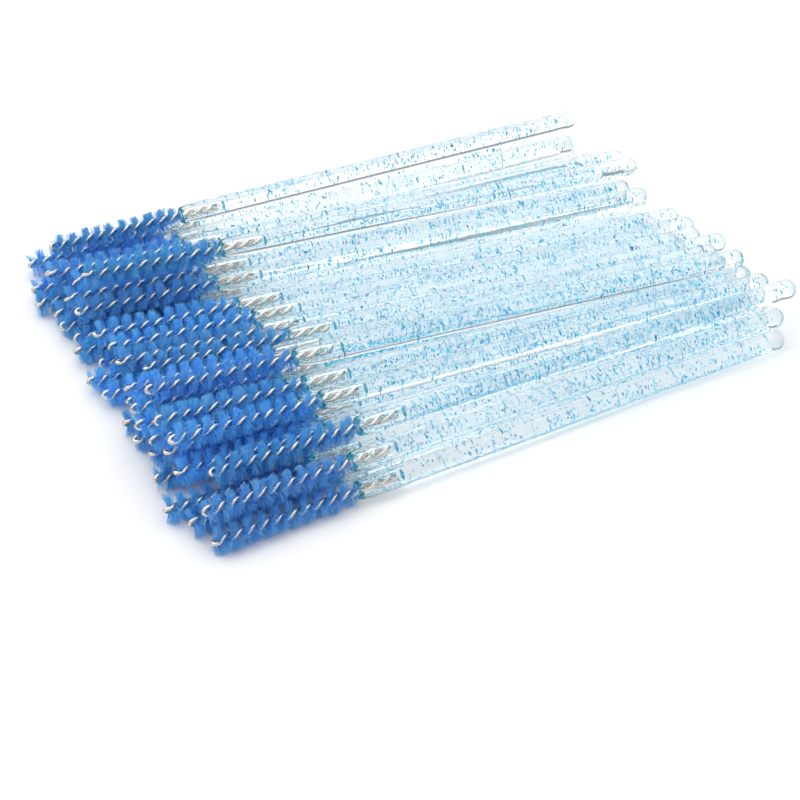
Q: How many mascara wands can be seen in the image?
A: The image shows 40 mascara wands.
